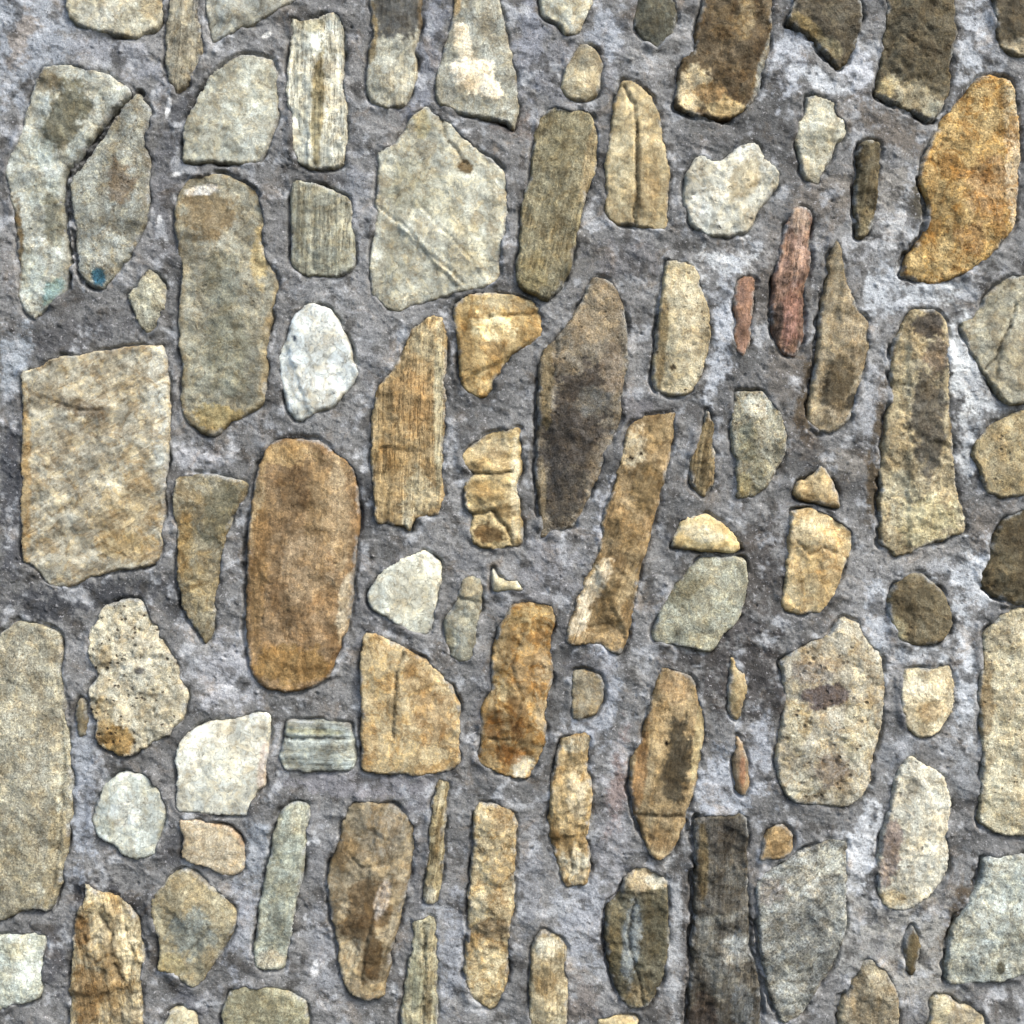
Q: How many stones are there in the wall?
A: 91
